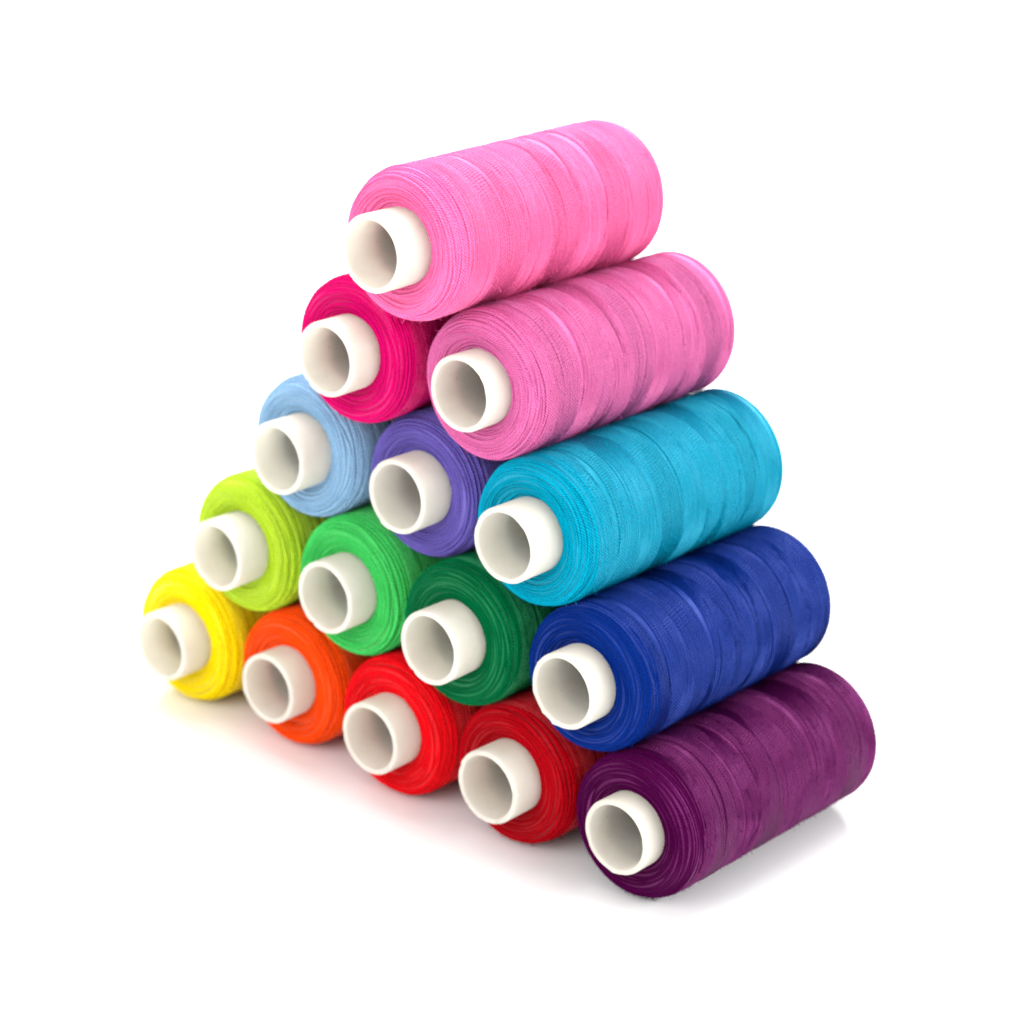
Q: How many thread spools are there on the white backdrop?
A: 15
